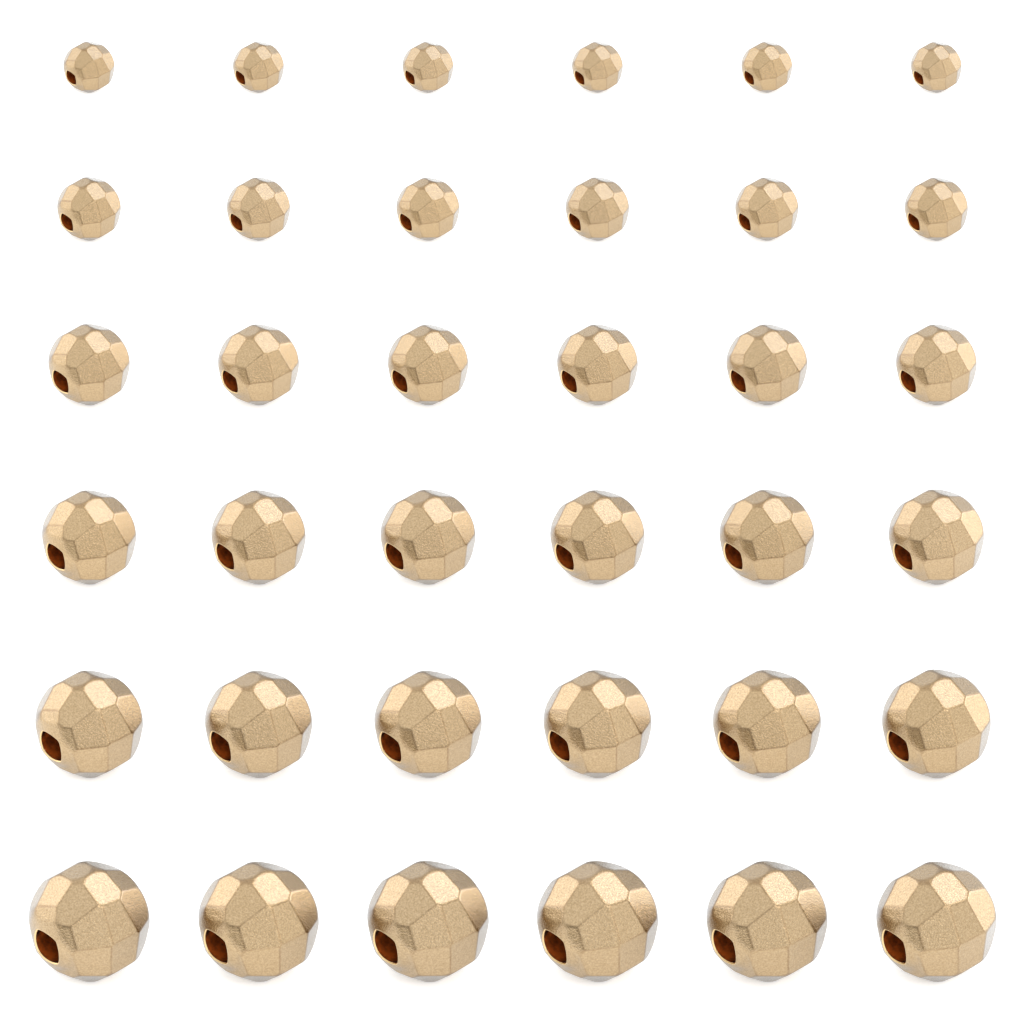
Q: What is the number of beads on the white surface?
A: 36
